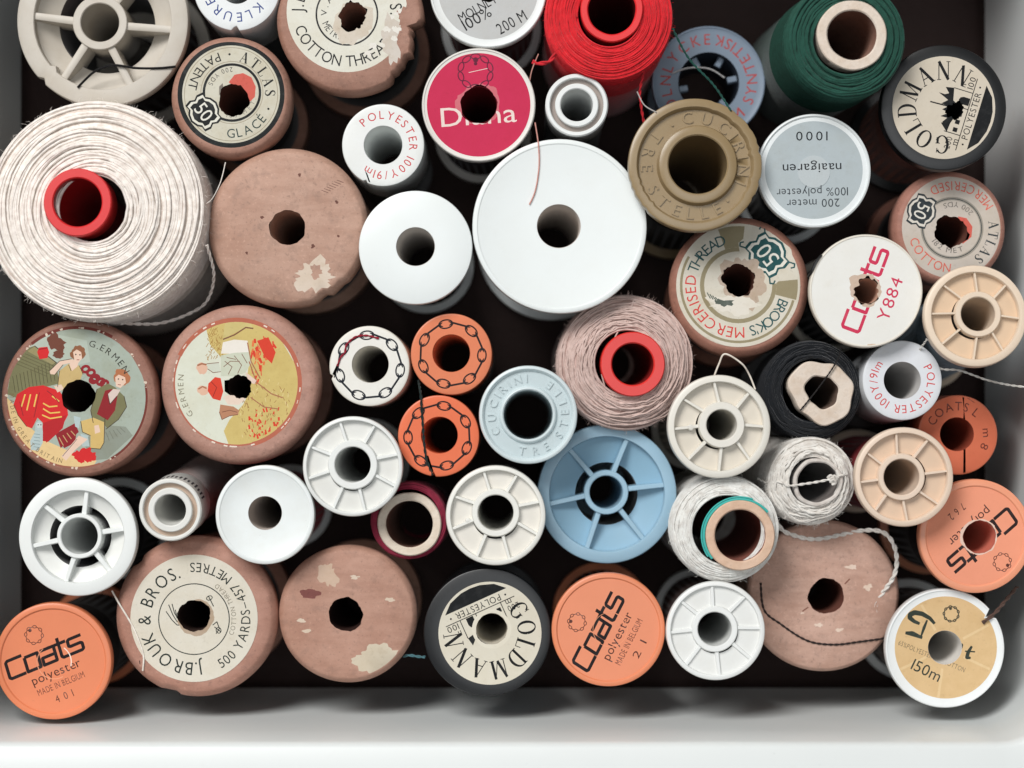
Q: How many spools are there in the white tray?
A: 52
